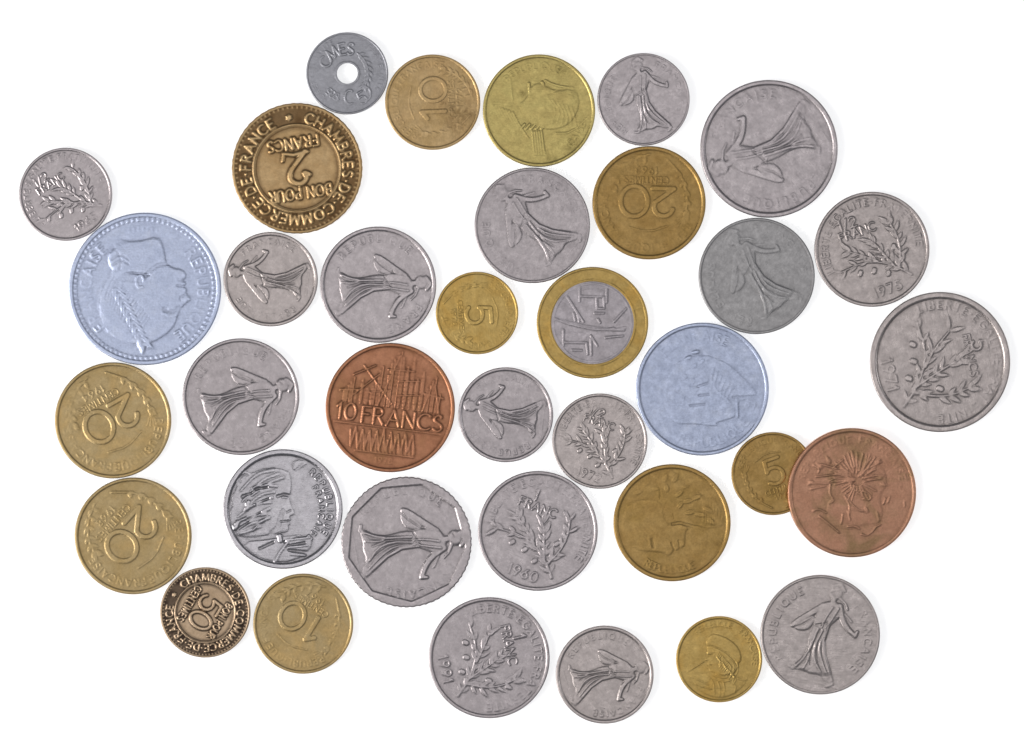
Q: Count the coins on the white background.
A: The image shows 36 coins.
